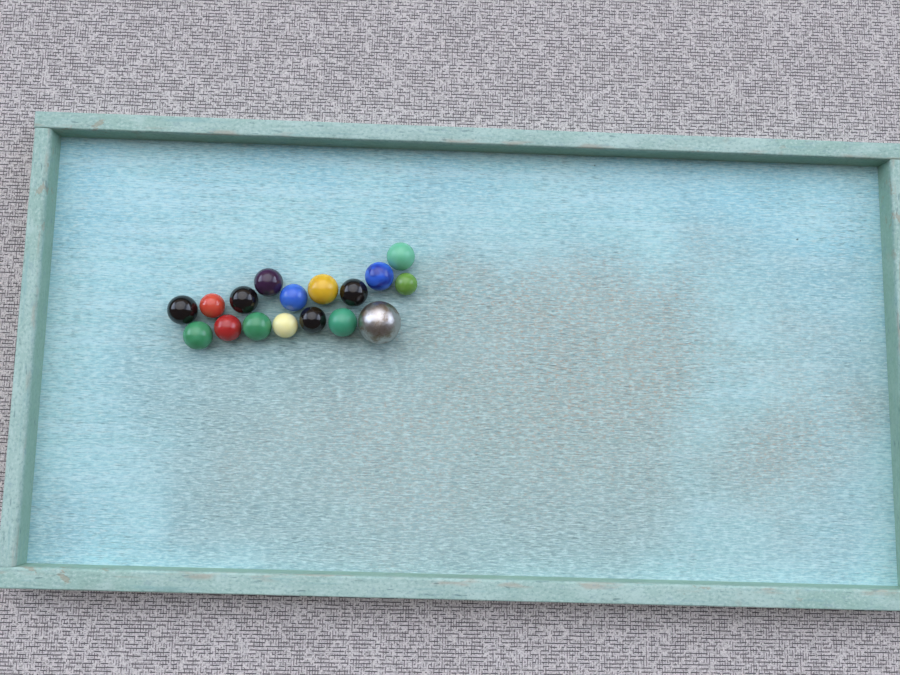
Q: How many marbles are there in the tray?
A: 17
